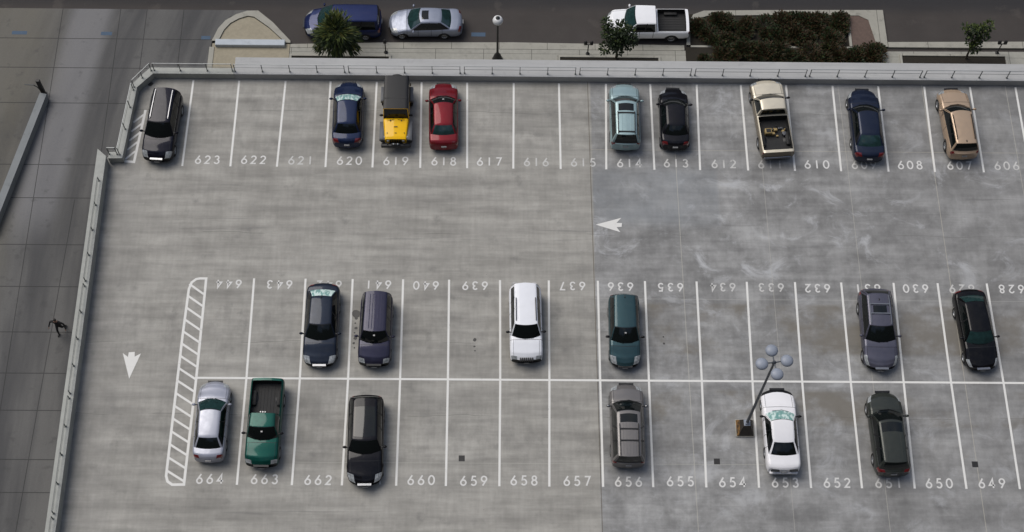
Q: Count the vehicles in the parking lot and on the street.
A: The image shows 24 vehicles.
